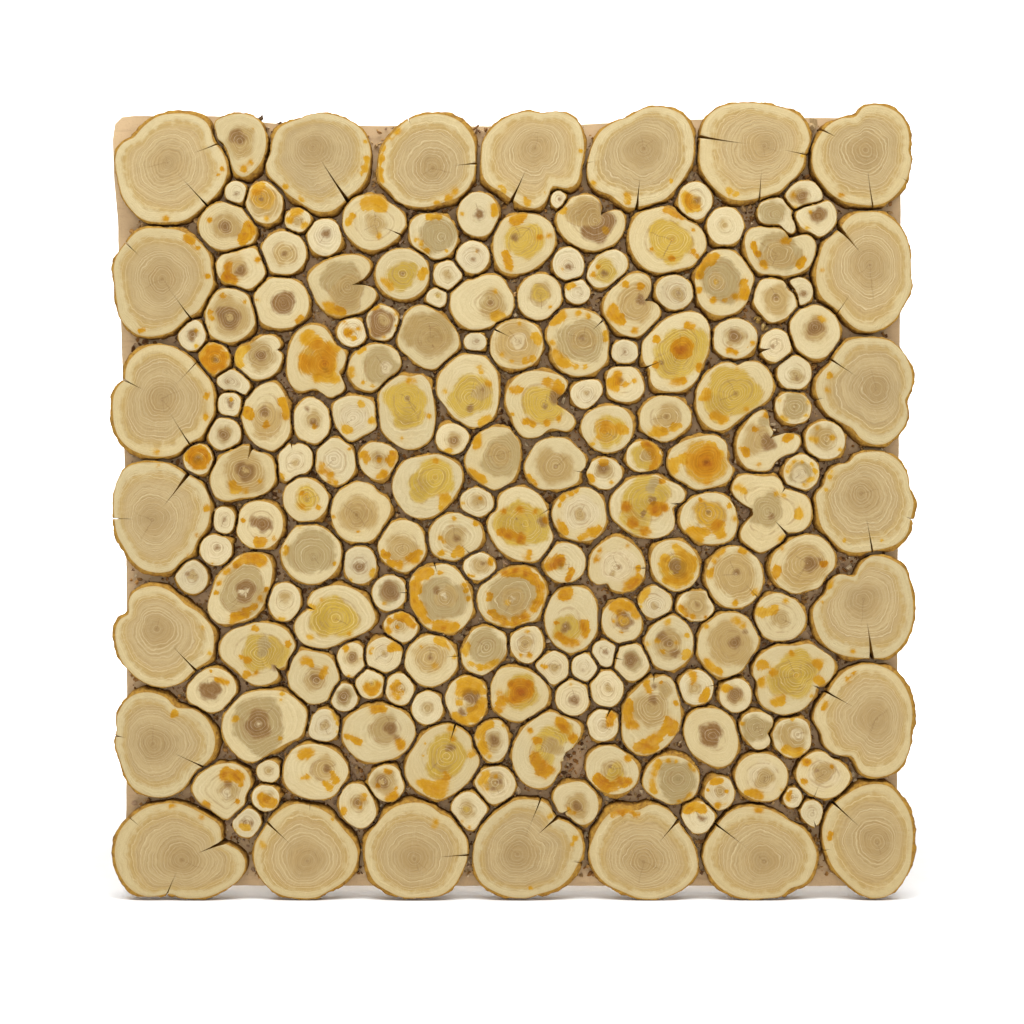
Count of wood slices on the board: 197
